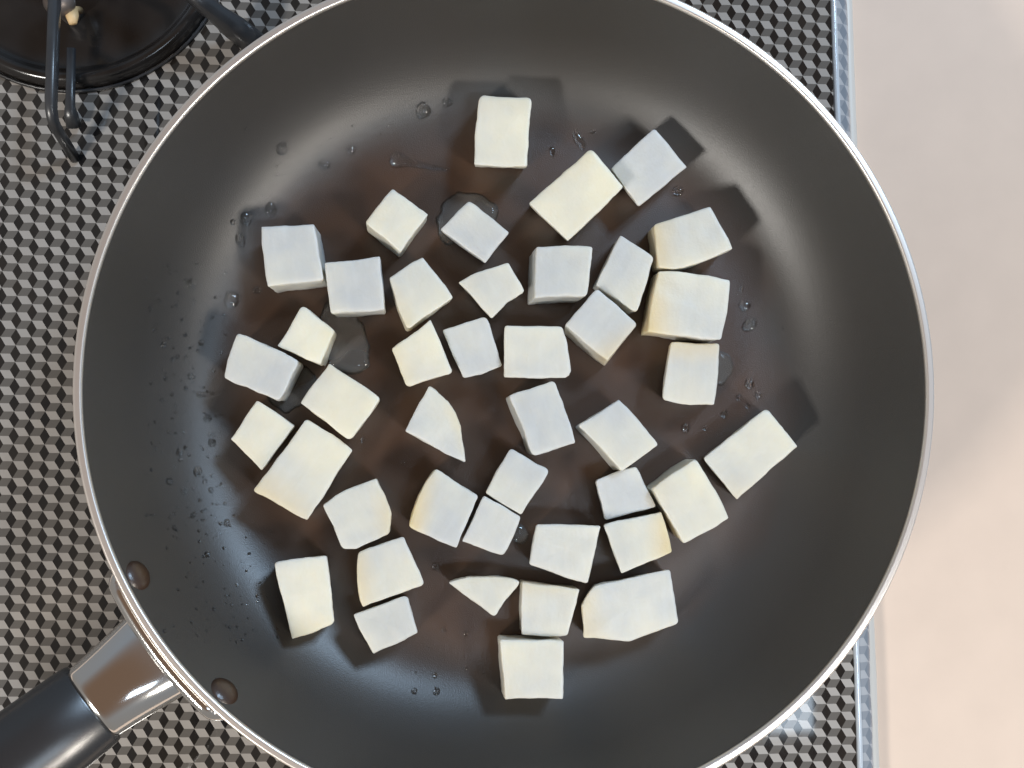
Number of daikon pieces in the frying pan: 42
